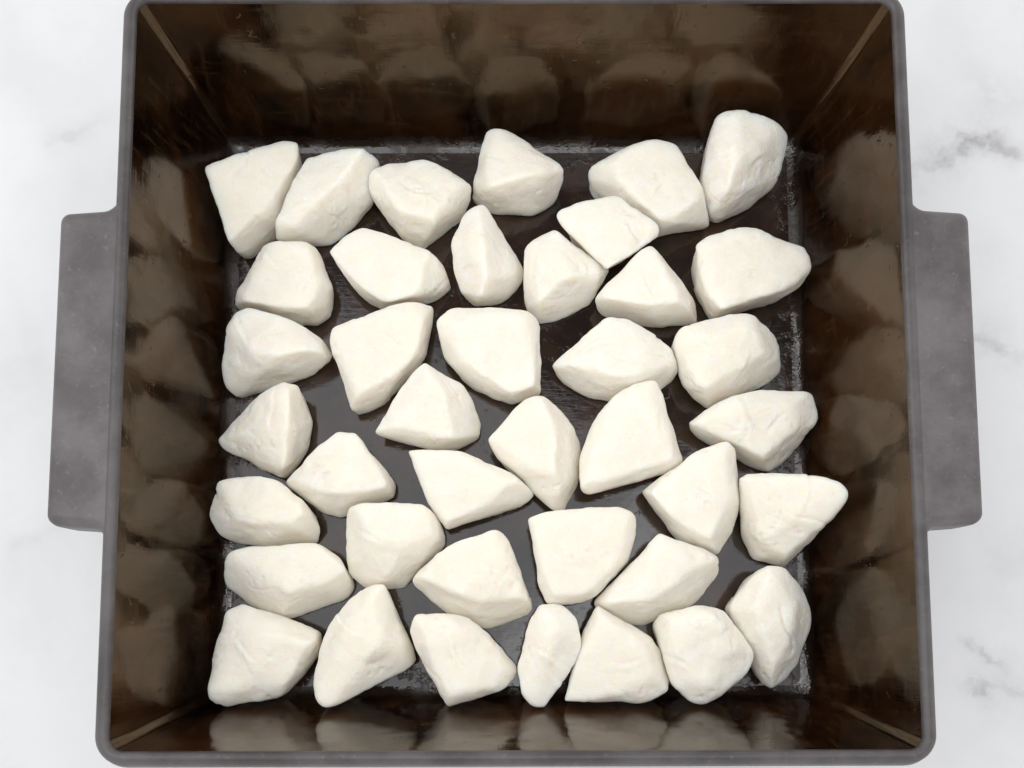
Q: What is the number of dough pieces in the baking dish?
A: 40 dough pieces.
